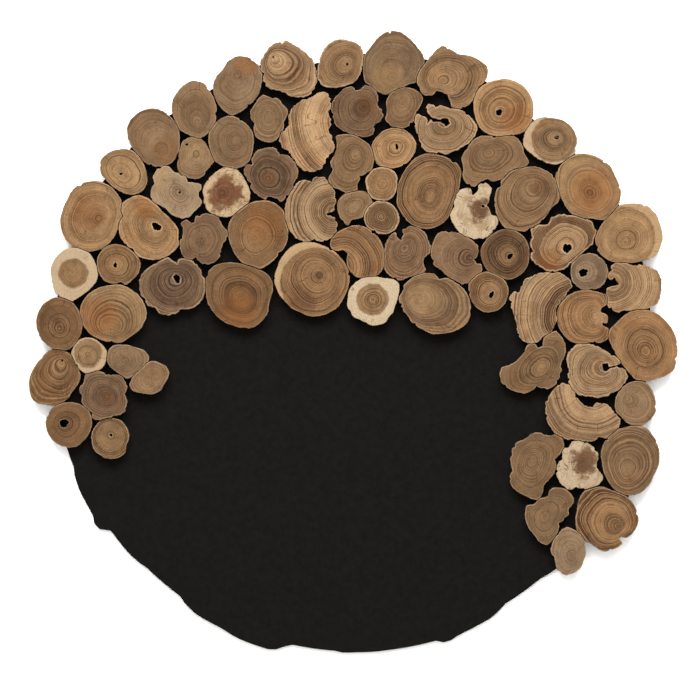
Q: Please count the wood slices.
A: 73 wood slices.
